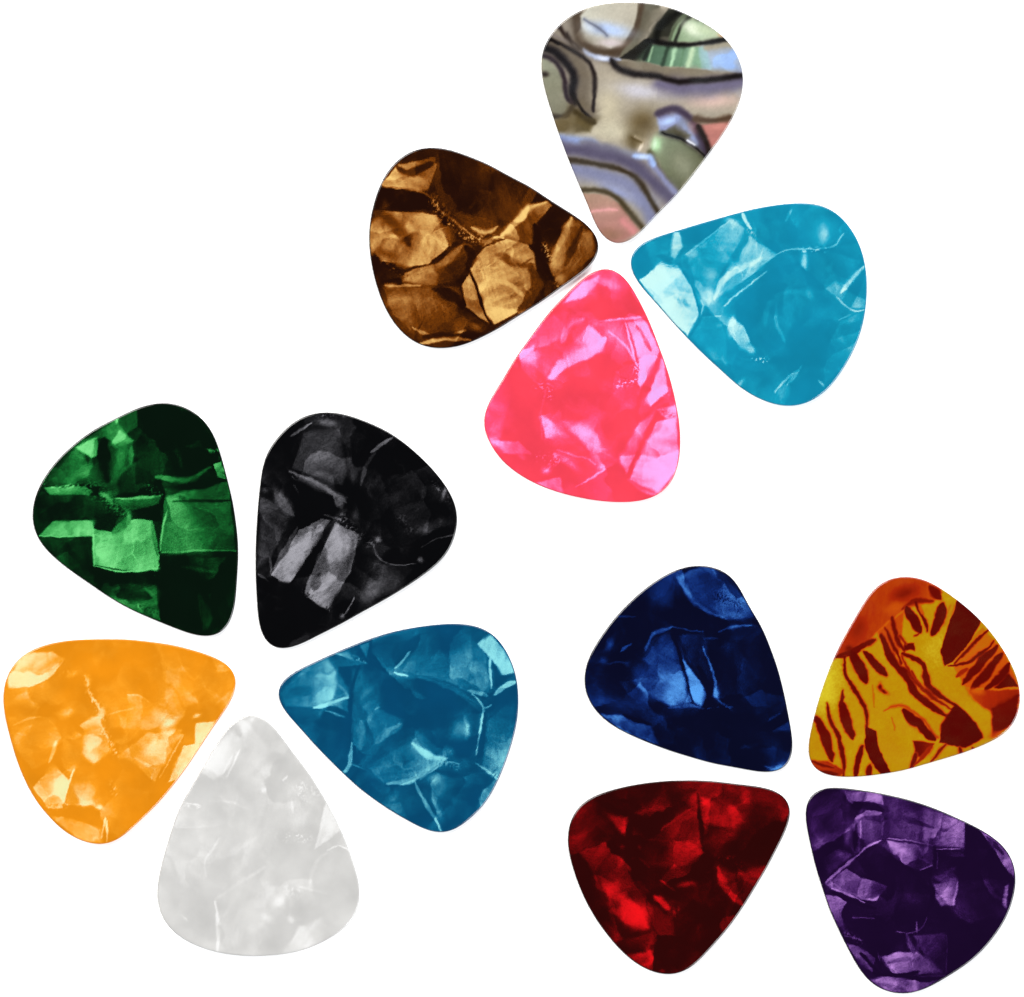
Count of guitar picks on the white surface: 13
